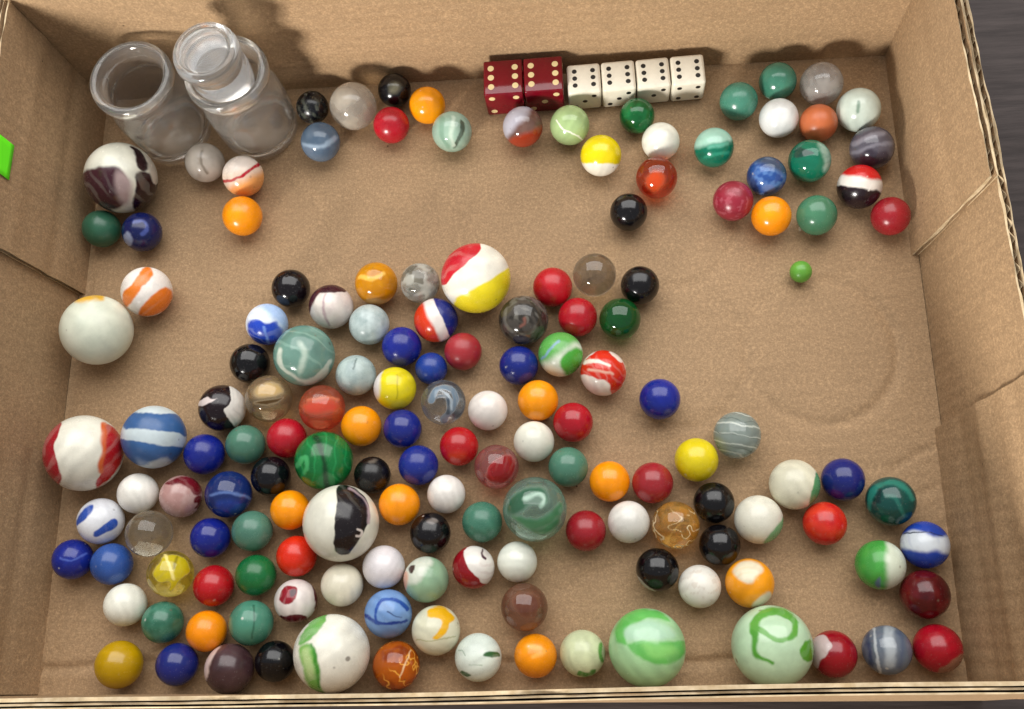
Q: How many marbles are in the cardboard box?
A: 152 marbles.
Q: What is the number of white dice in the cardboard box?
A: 4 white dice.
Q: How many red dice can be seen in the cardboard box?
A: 2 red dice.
